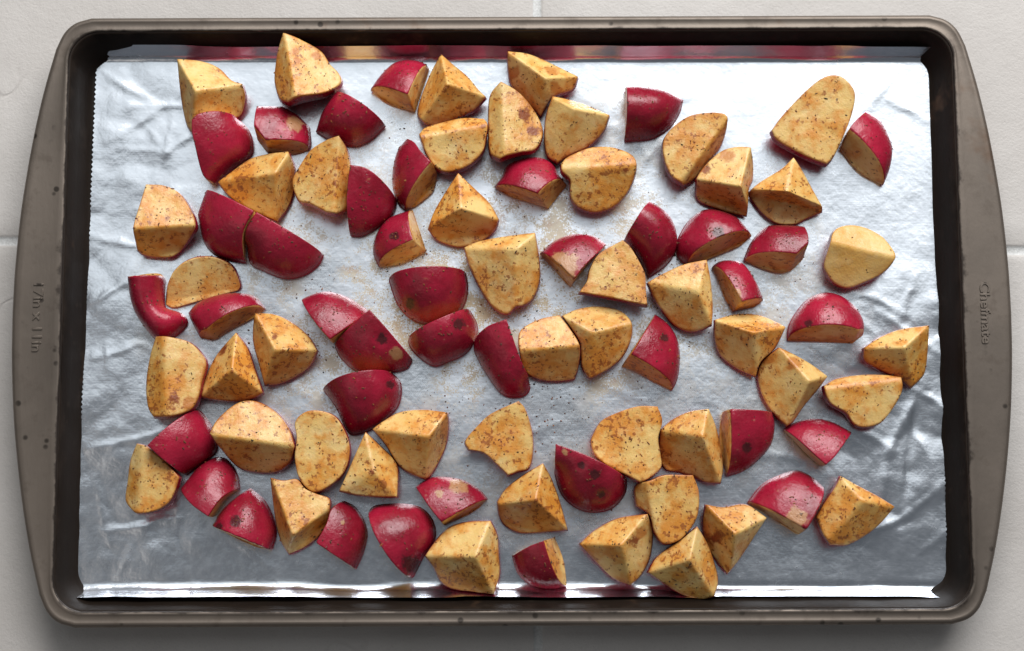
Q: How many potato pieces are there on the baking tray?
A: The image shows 84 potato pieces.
